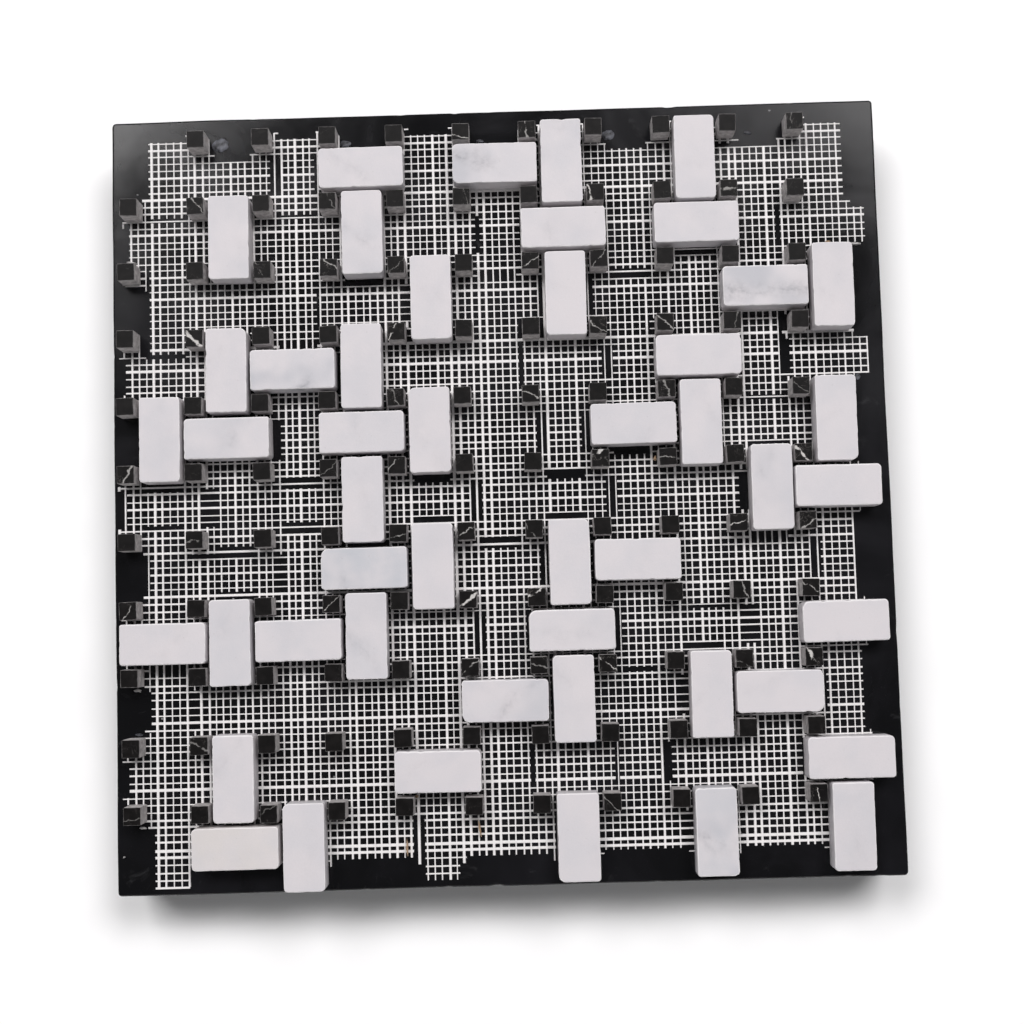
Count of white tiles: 48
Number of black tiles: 120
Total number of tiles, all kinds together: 168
